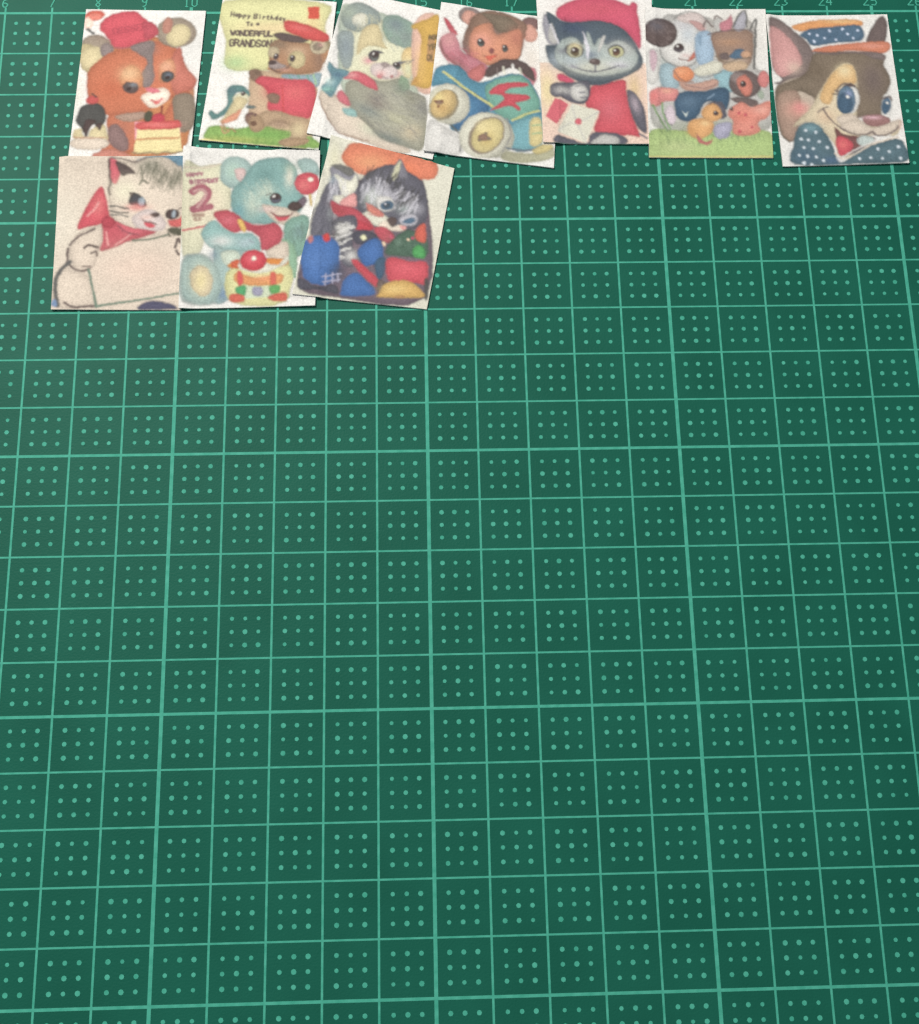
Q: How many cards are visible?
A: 10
